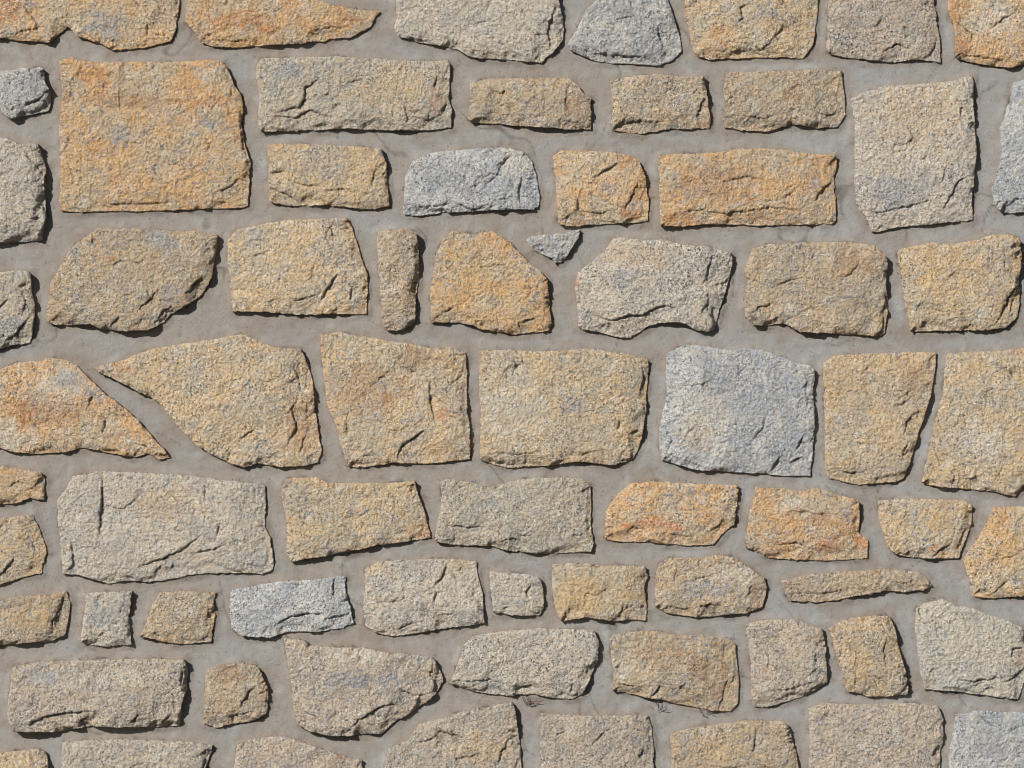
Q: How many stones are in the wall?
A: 70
